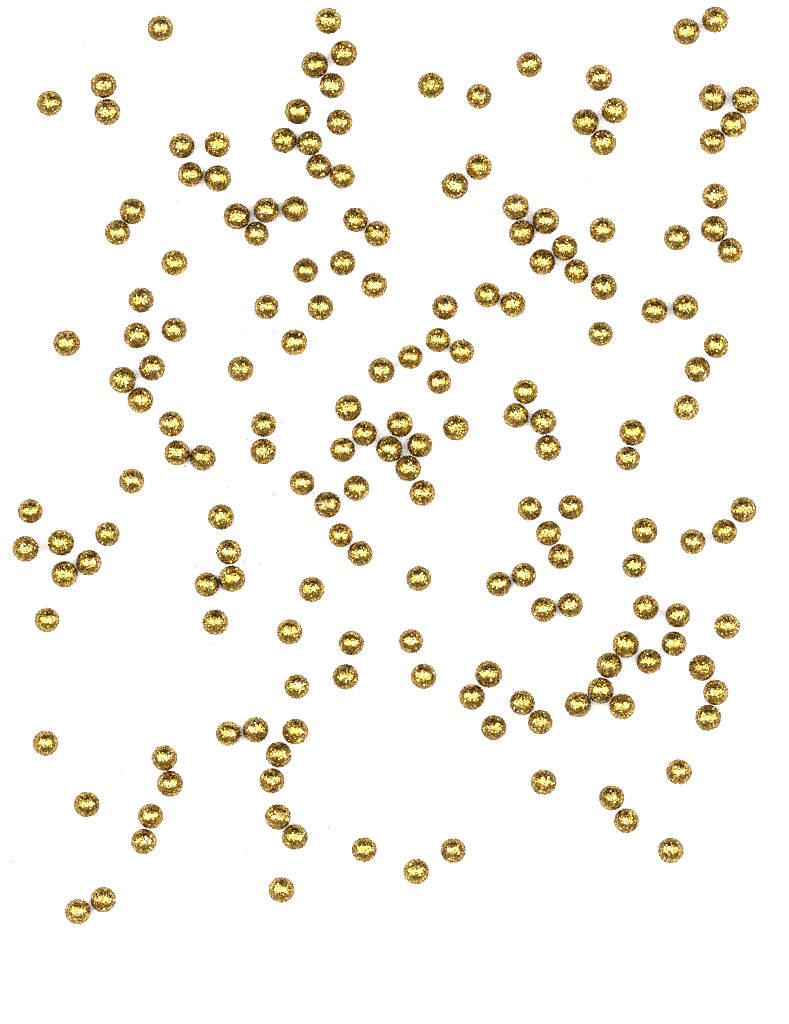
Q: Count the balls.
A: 183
